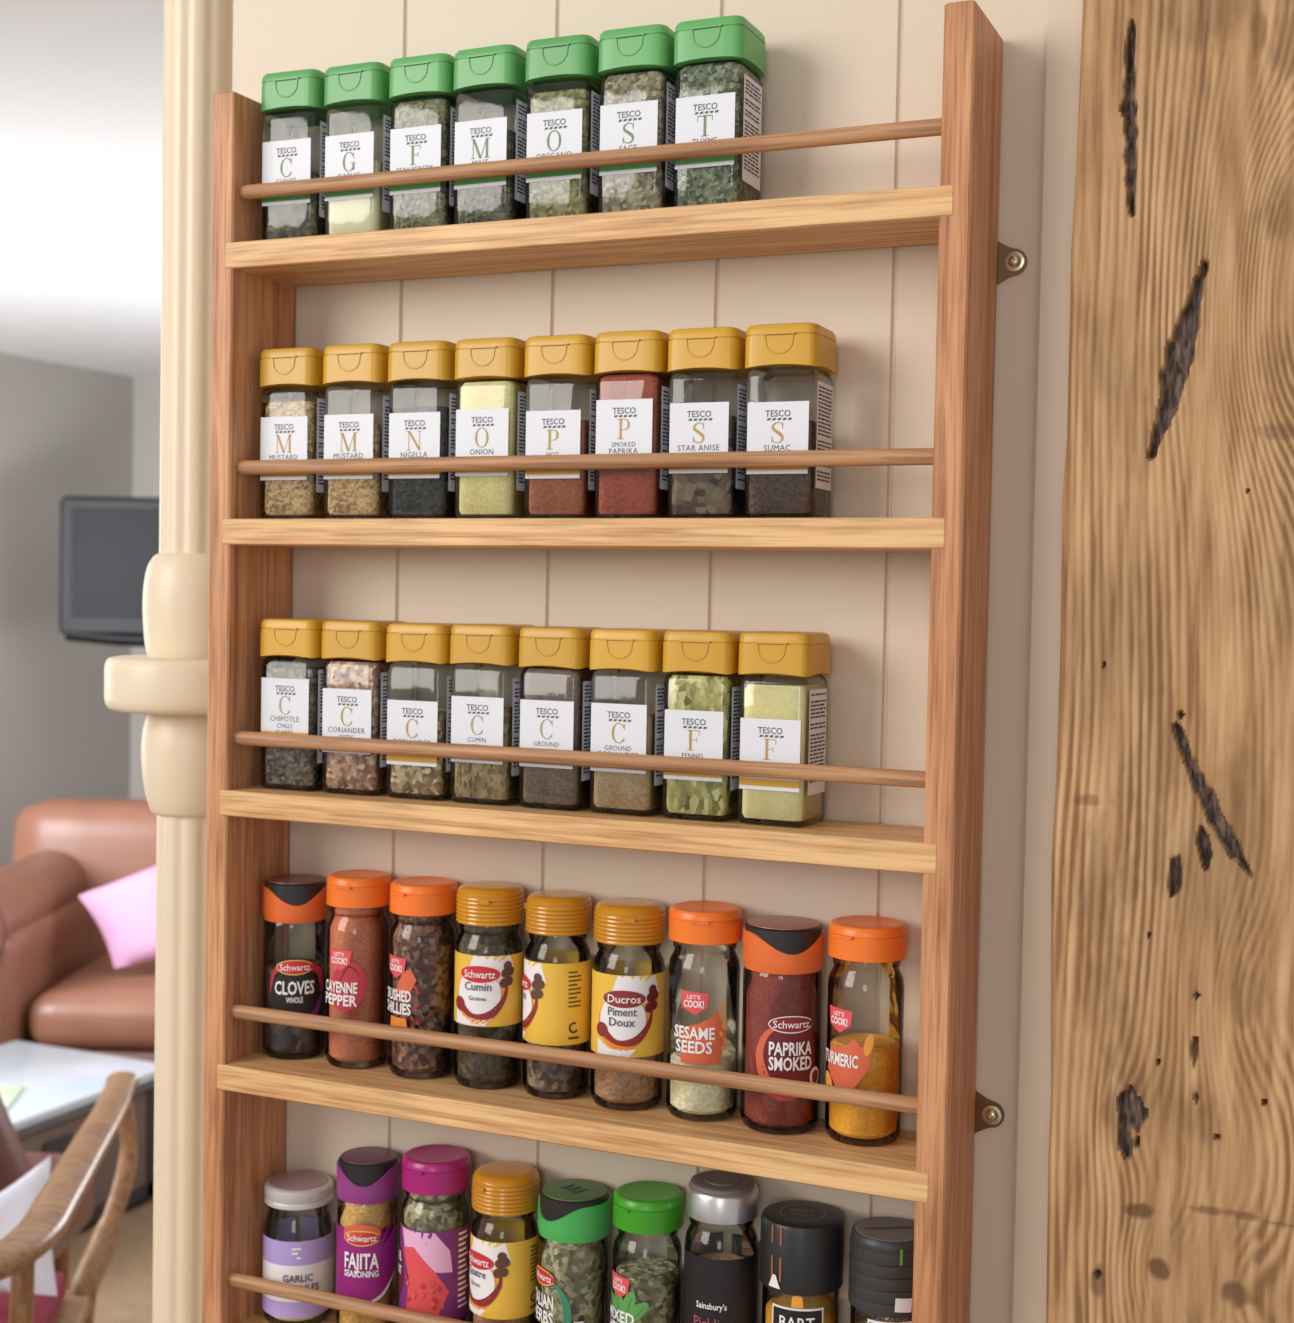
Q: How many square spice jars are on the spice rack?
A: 23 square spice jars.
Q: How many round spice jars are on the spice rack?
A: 18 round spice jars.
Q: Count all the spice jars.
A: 41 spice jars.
